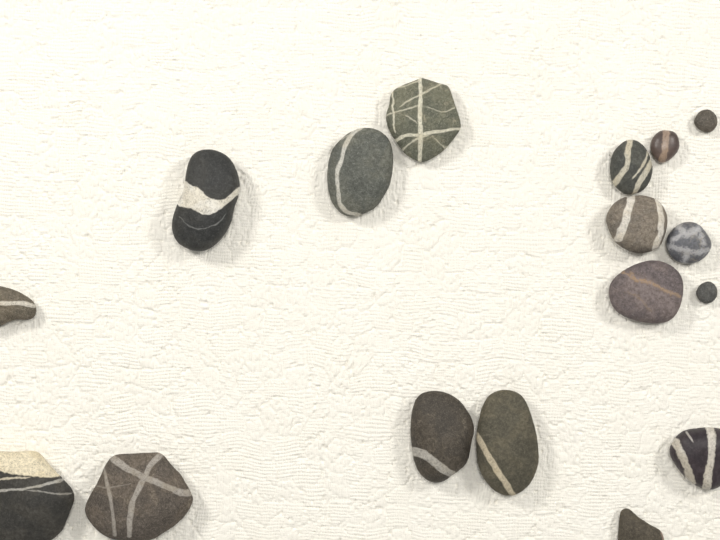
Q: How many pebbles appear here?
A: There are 17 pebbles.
